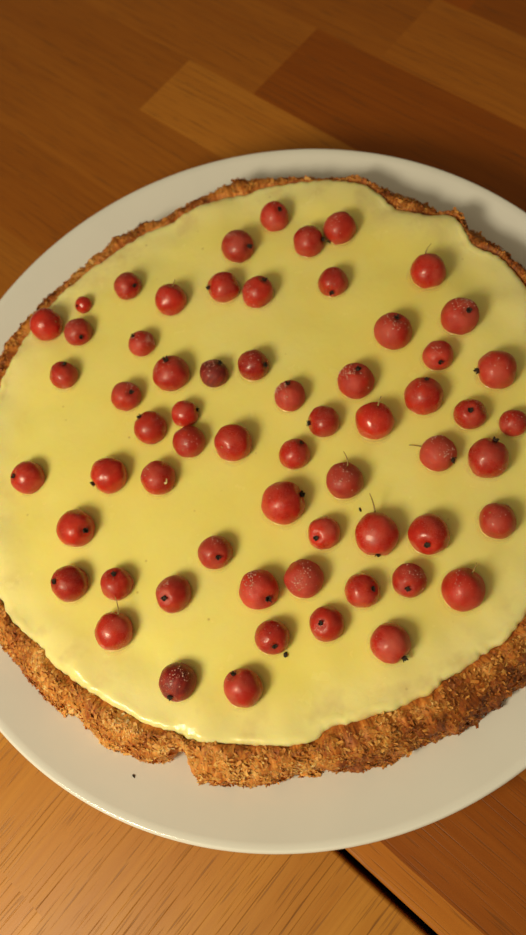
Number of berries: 62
